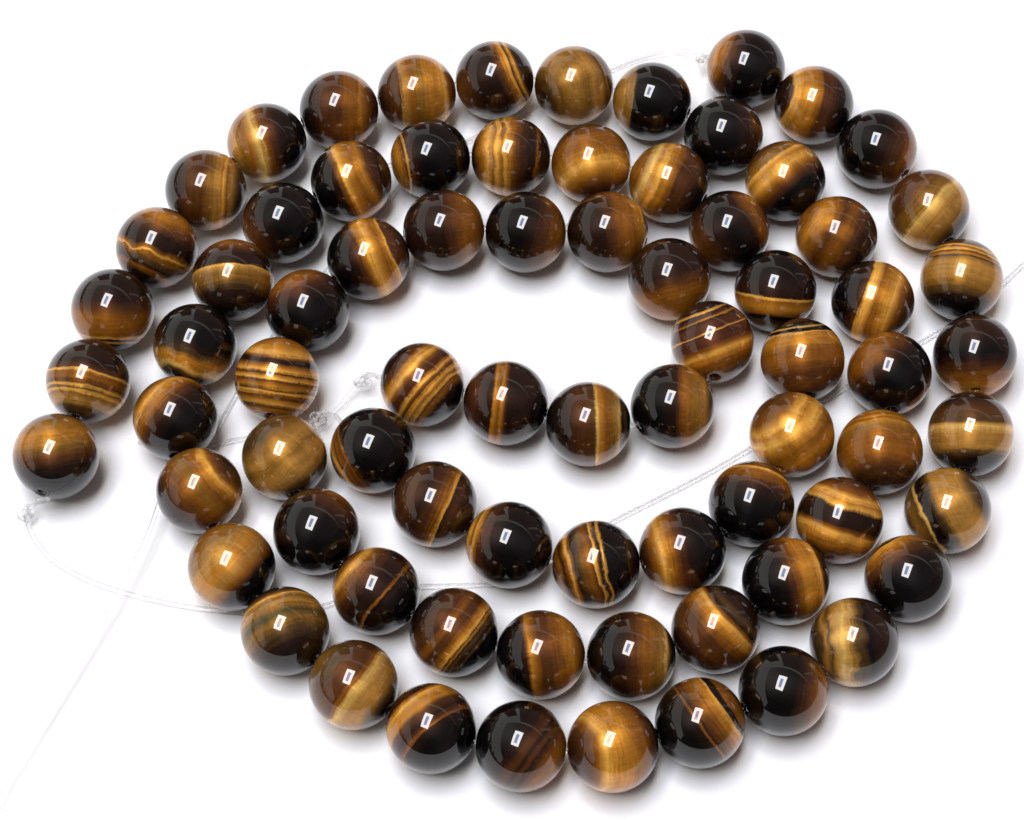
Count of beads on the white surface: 76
